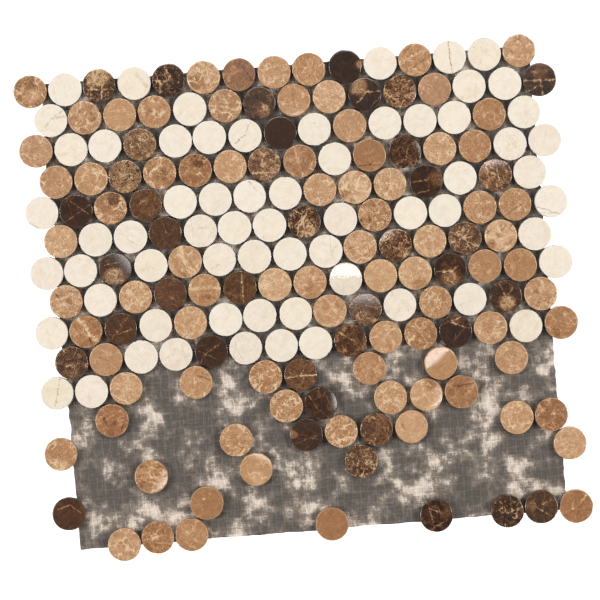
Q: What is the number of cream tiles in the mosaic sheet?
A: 64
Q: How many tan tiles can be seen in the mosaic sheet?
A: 83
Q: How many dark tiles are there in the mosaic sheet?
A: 40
